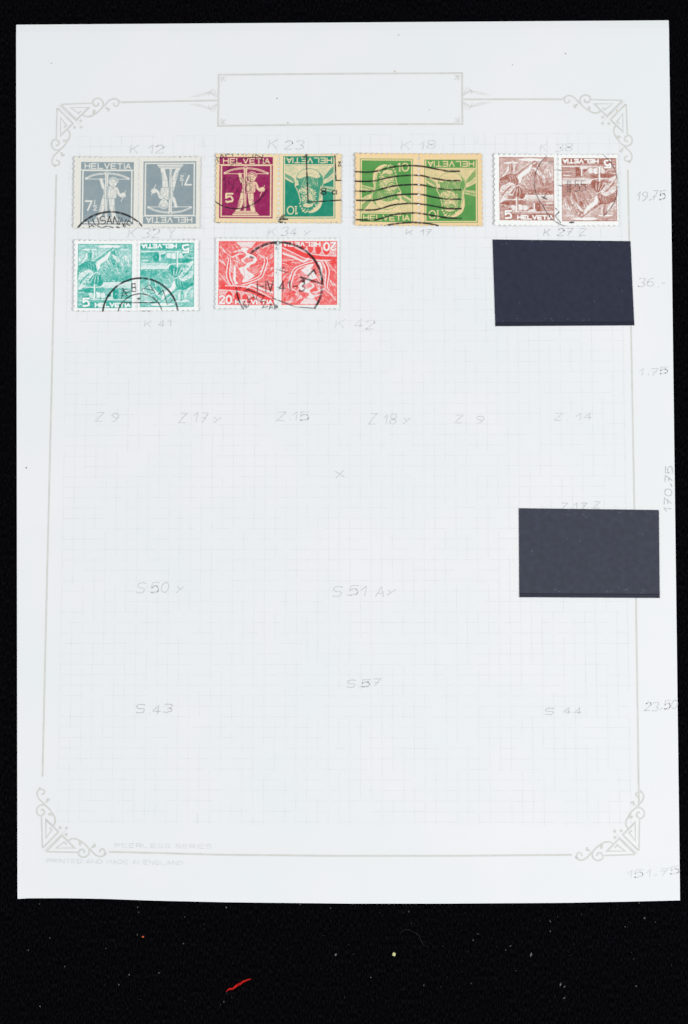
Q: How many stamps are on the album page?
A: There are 12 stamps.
